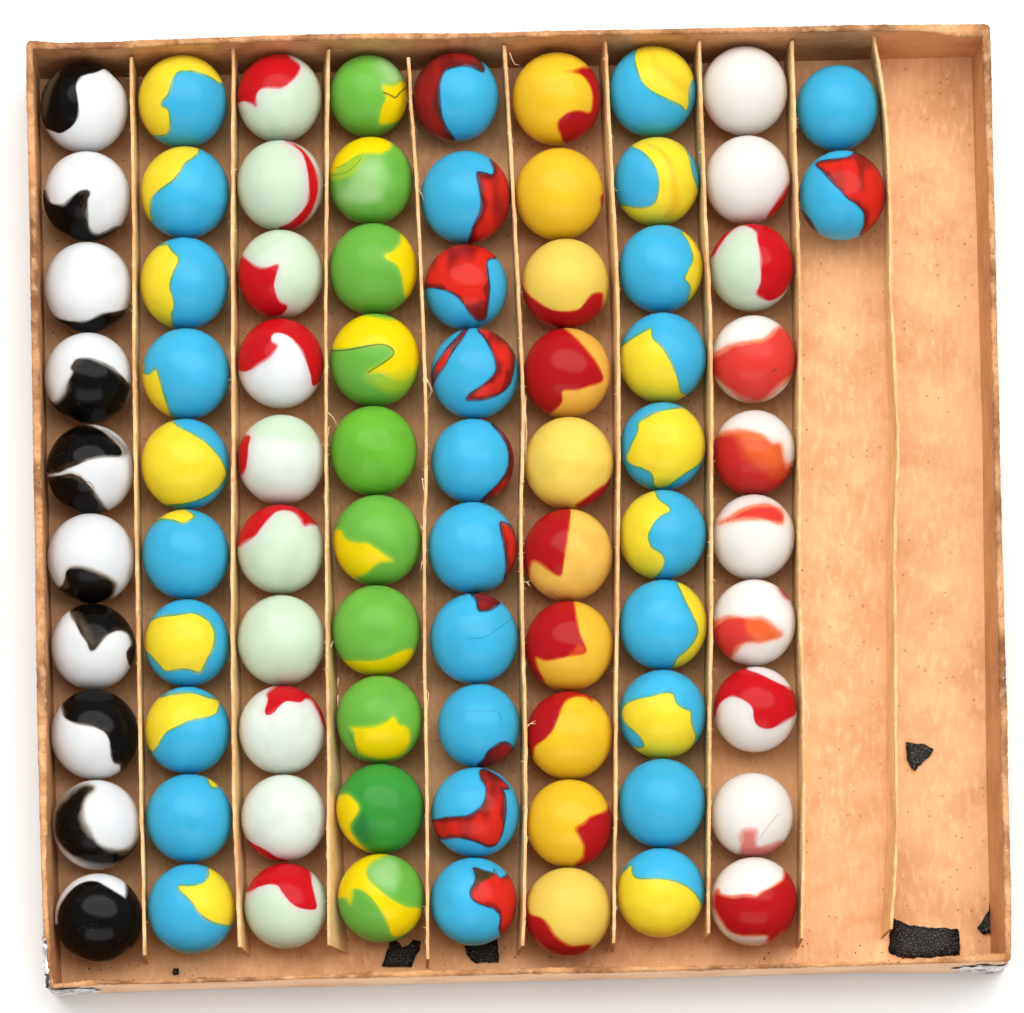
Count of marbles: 82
